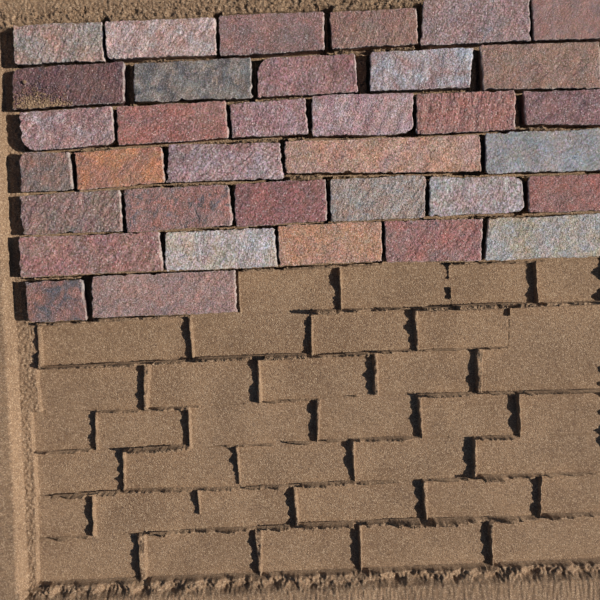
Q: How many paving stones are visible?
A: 35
